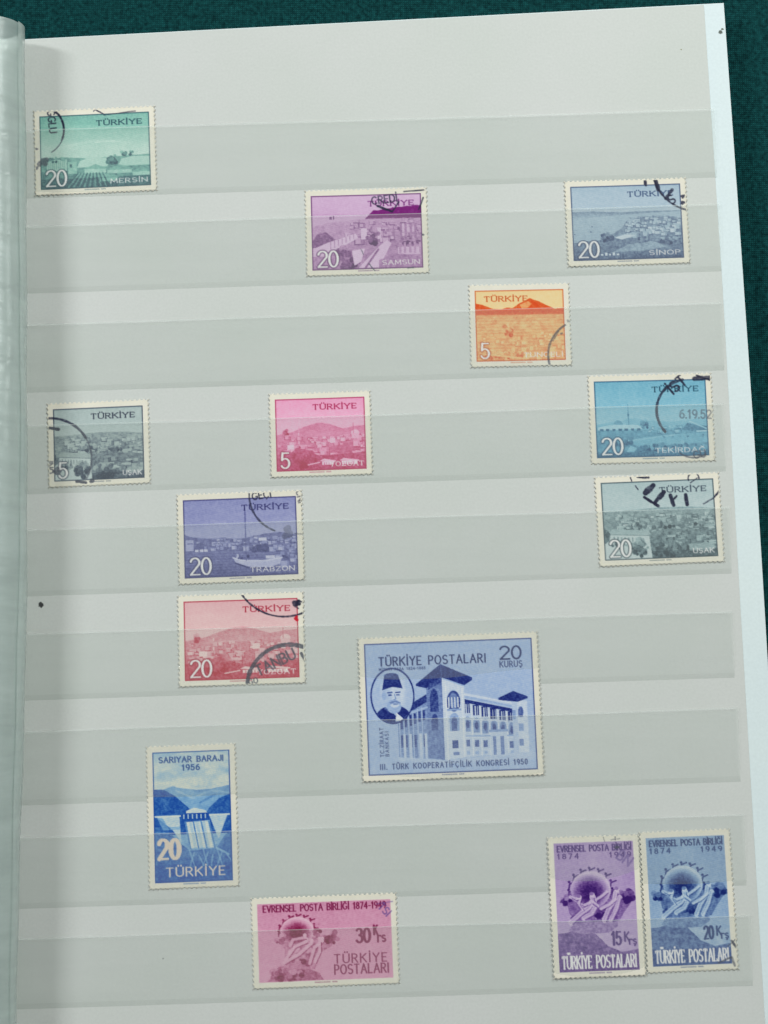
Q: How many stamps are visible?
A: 15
